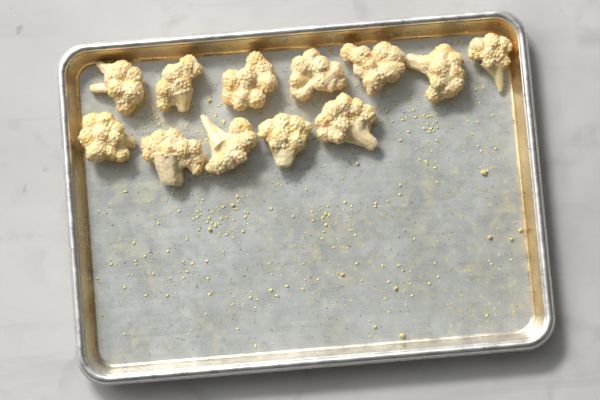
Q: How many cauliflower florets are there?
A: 12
